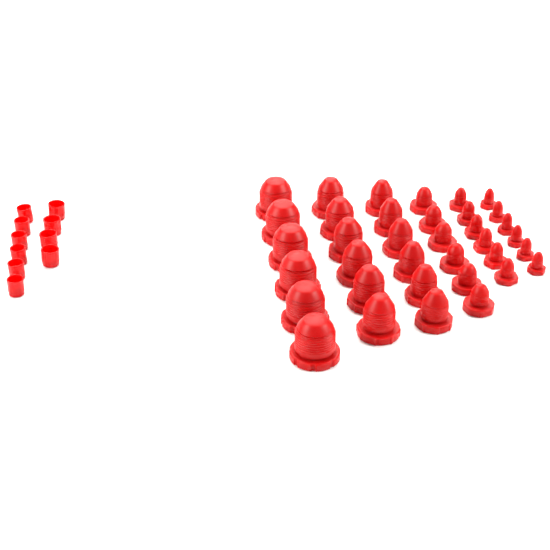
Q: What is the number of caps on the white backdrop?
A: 10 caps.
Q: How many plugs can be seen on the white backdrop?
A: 36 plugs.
